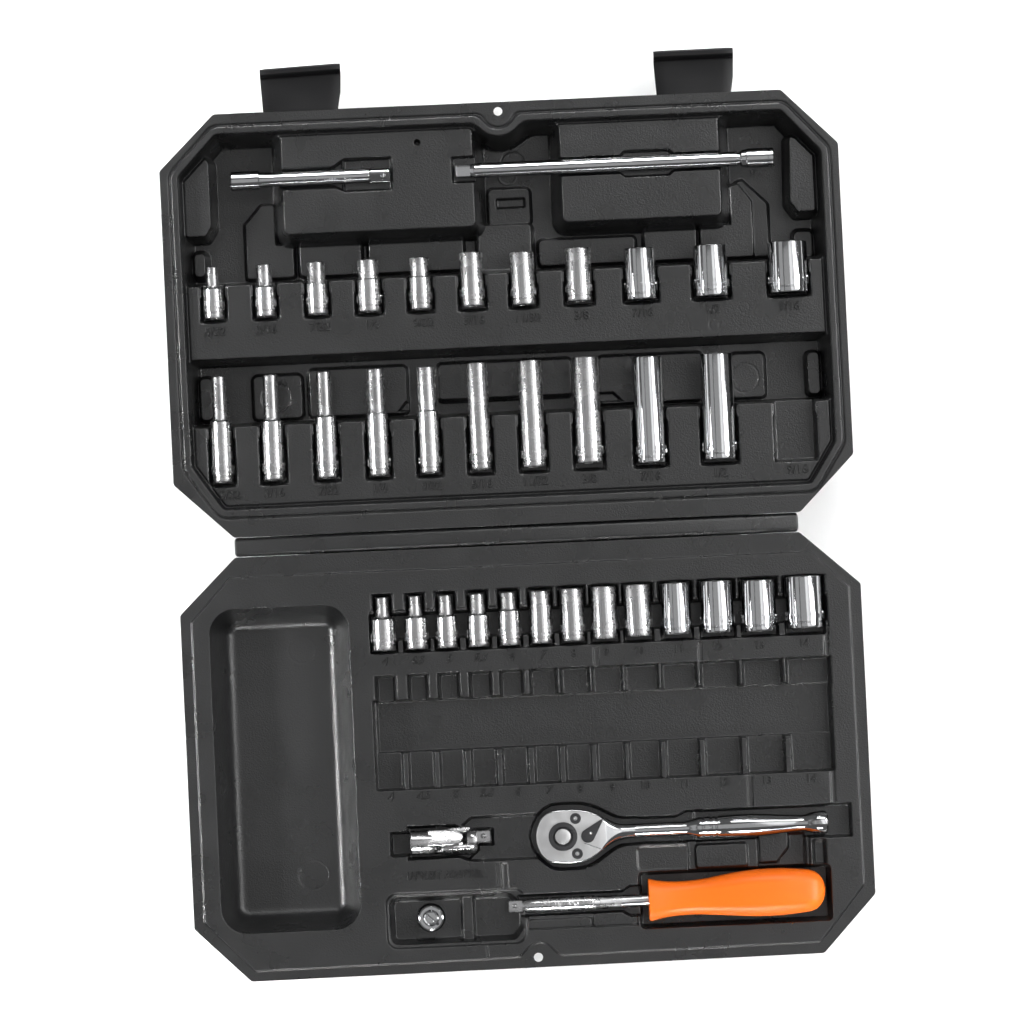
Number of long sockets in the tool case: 10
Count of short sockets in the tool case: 24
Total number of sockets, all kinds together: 34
